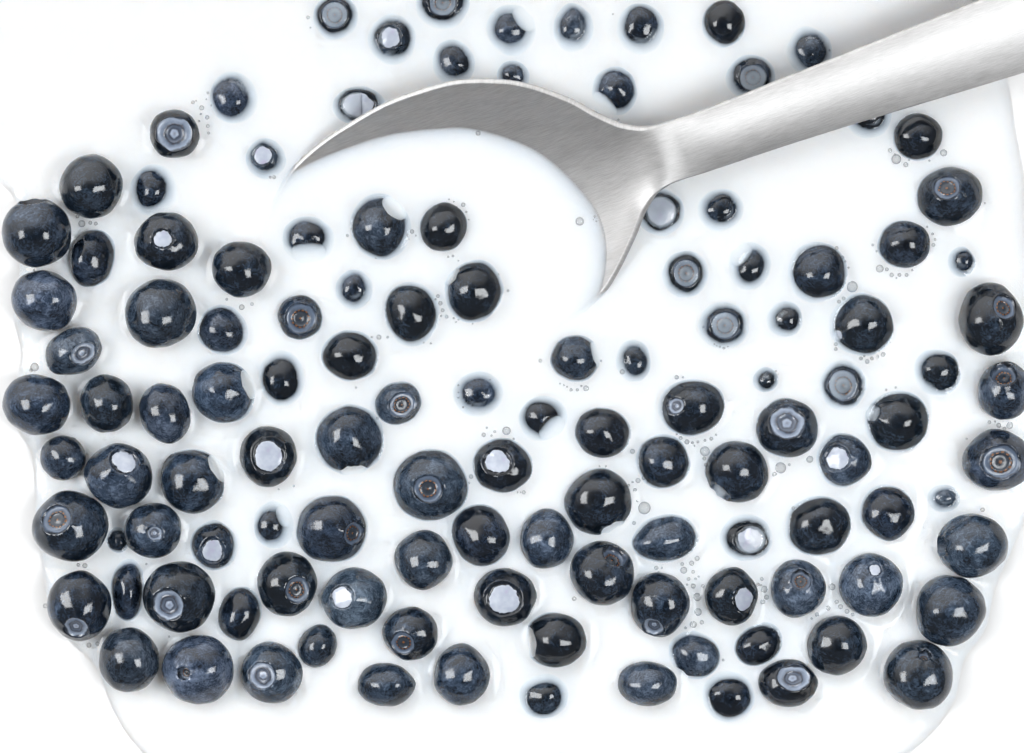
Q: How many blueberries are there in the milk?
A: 122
